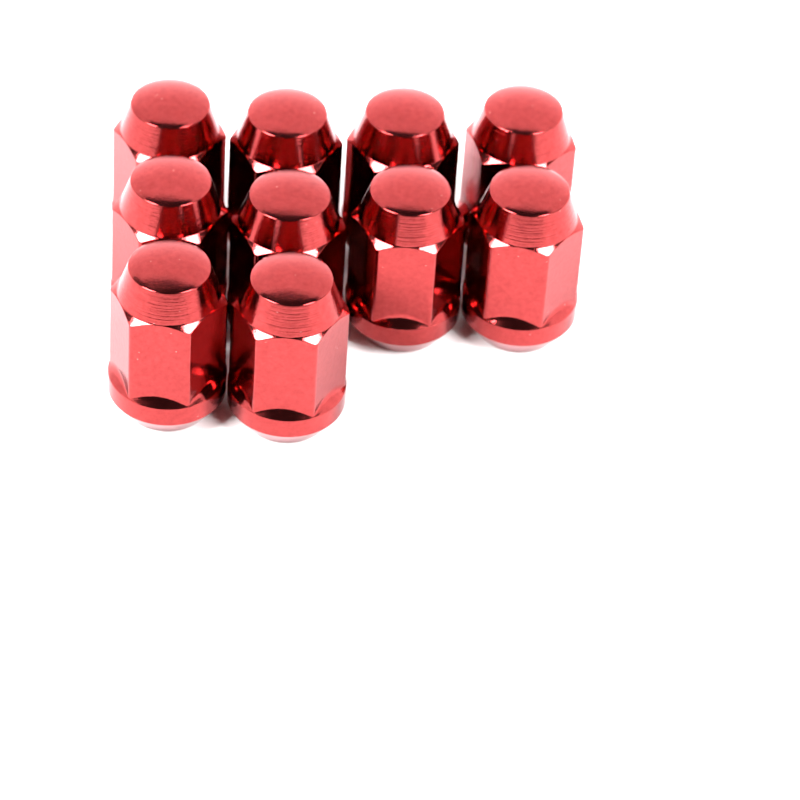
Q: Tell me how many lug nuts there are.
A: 10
